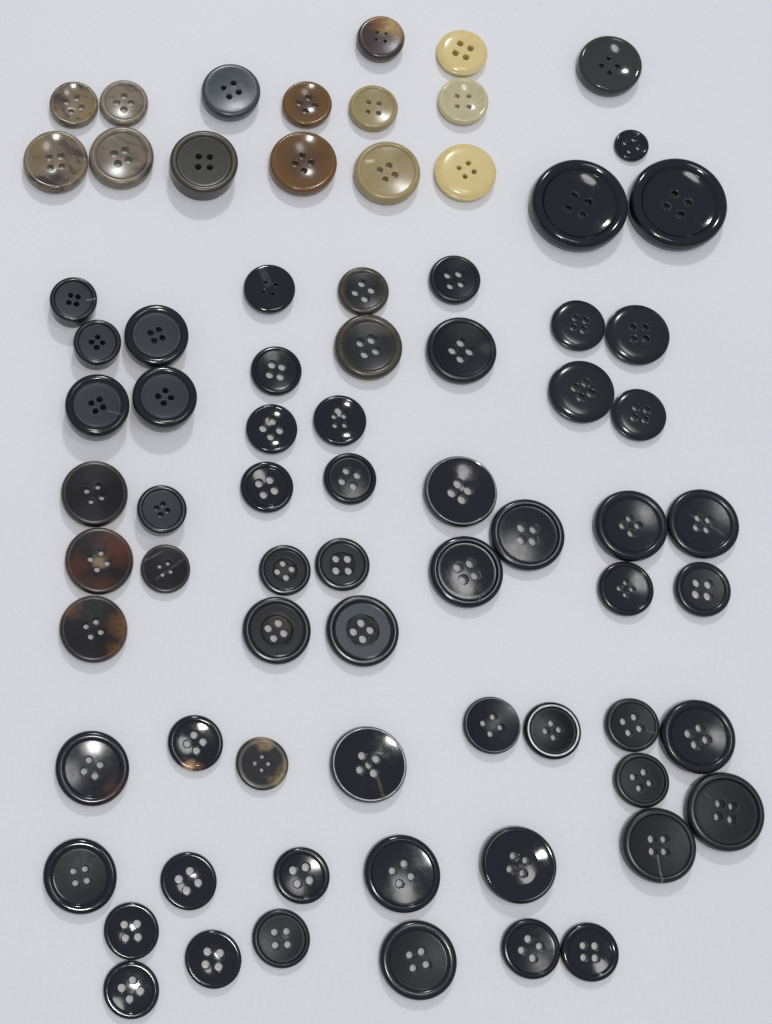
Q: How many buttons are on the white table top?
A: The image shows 76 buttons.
